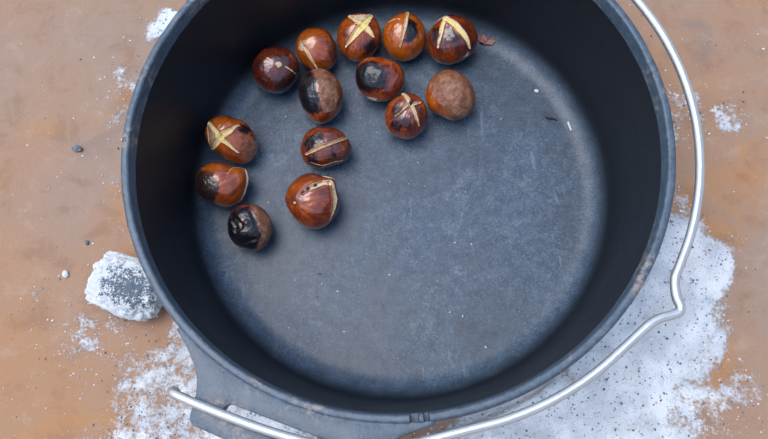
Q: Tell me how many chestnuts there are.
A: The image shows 14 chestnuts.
